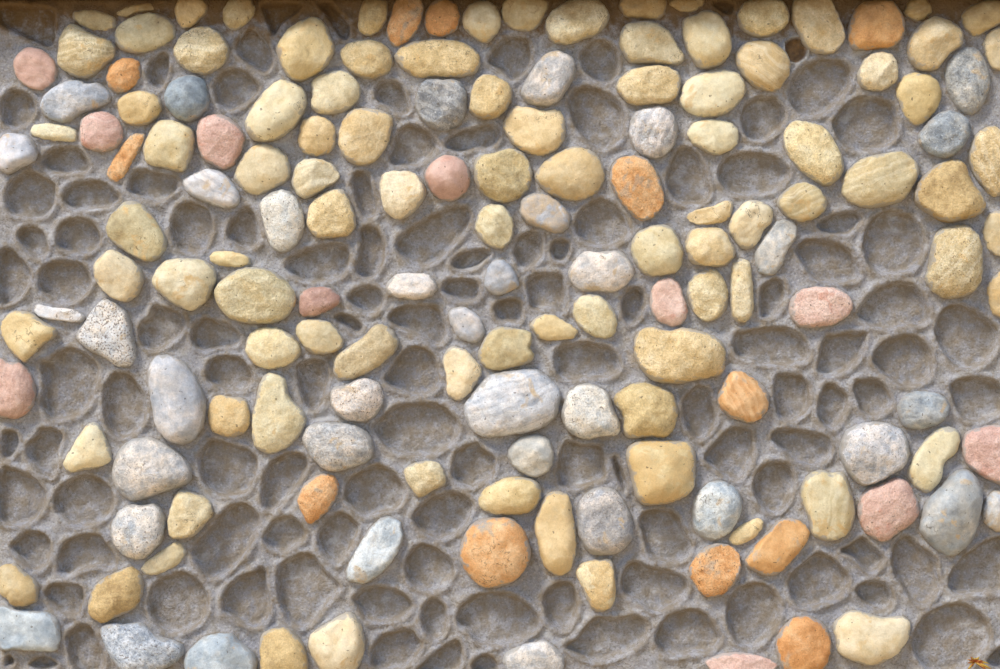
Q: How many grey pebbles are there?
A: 37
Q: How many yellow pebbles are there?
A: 93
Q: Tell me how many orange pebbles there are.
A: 12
